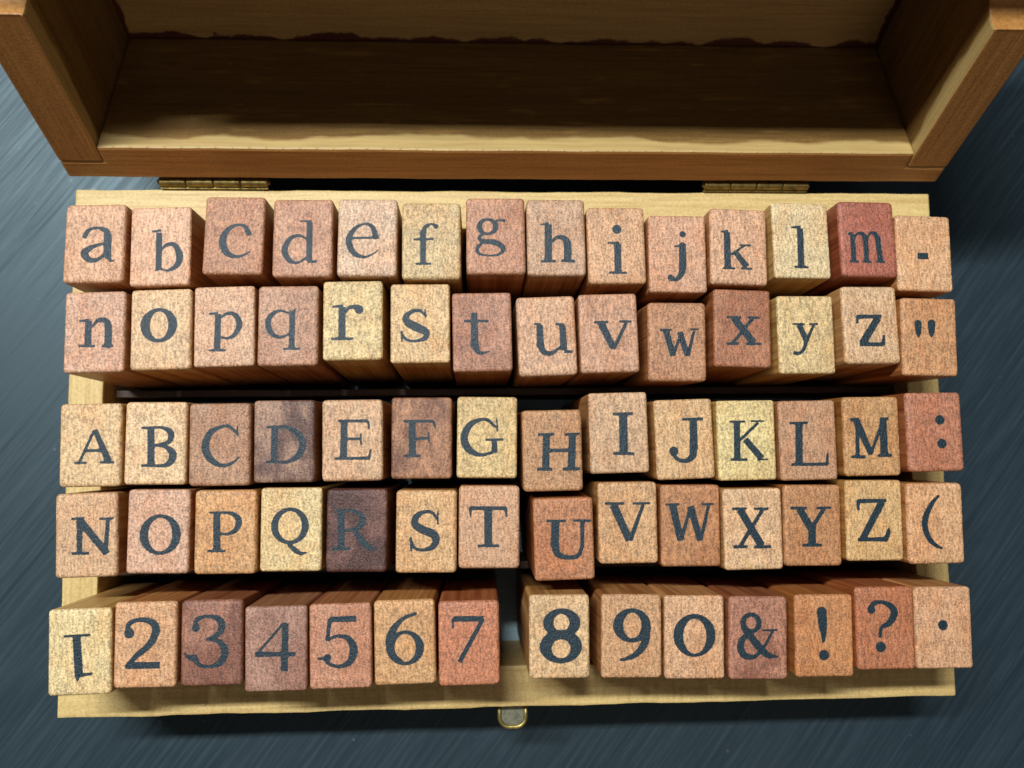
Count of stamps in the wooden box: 70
